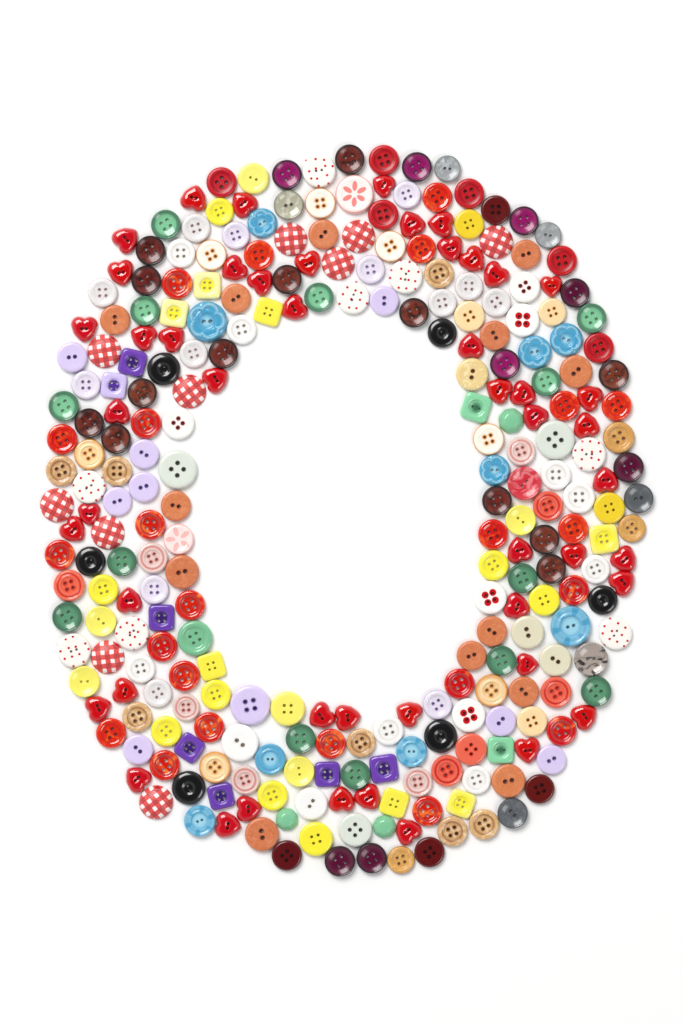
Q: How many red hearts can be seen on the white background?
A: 49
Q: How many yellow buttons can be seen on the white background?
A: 23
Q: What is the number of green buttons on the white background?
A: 19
